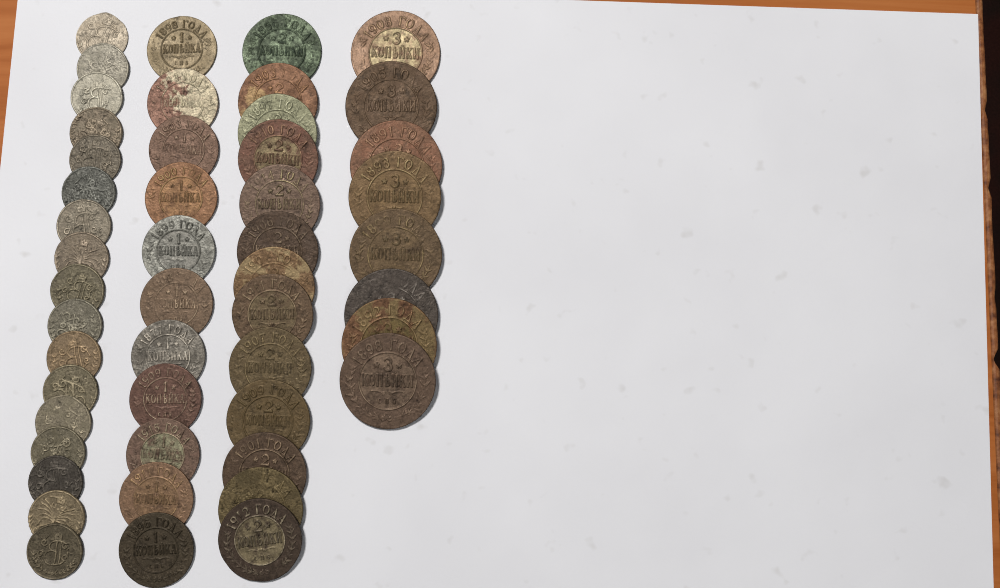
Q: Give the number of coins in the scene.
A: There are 49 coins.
